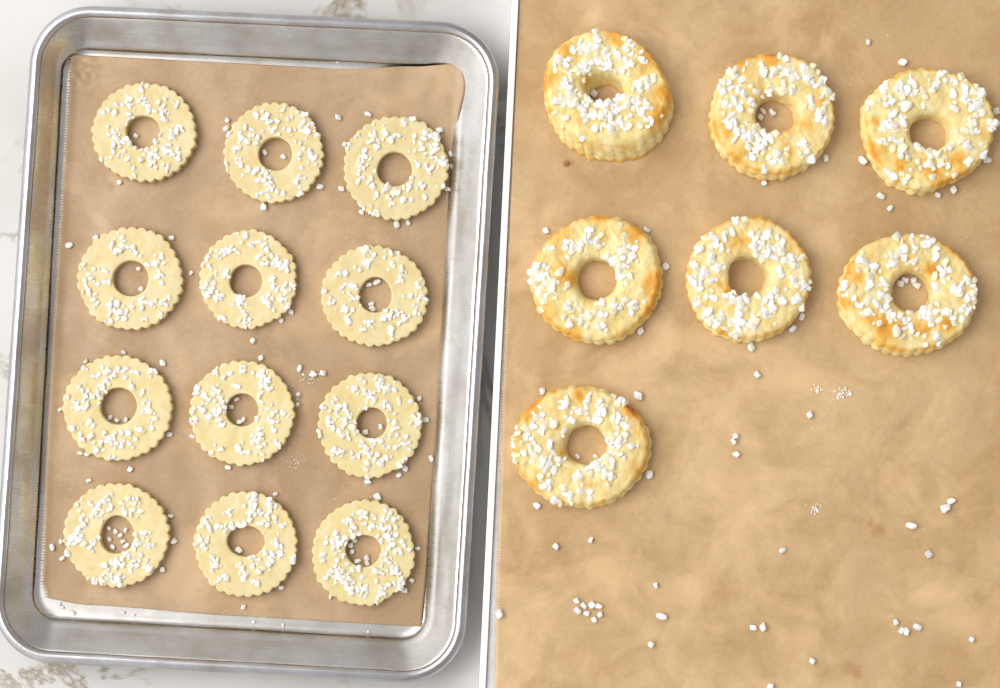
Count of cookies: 19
